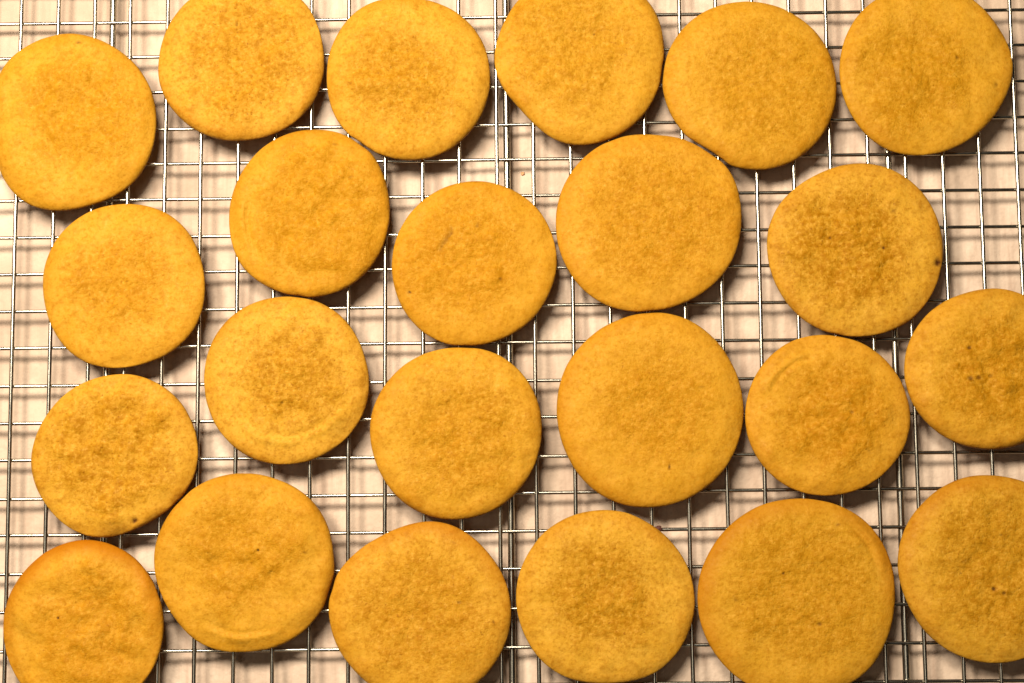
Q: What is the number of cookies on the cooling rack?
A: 23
